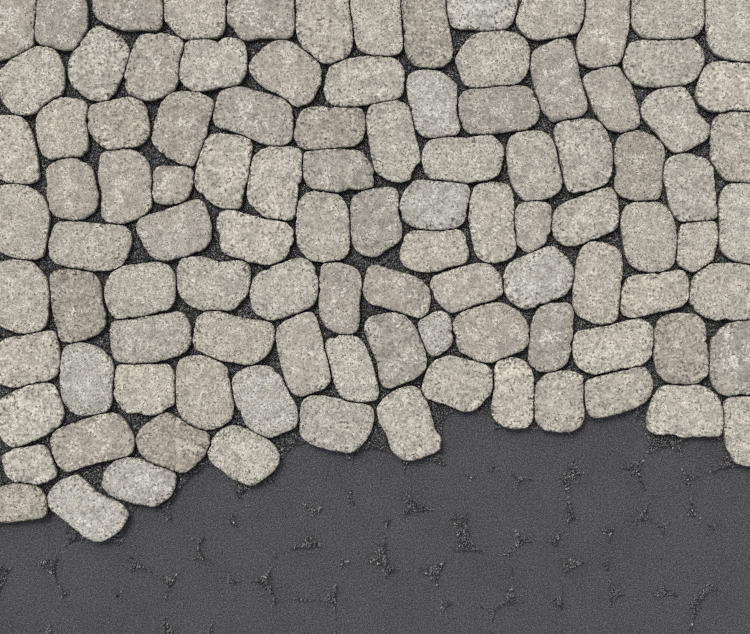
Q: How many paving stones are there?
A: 104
